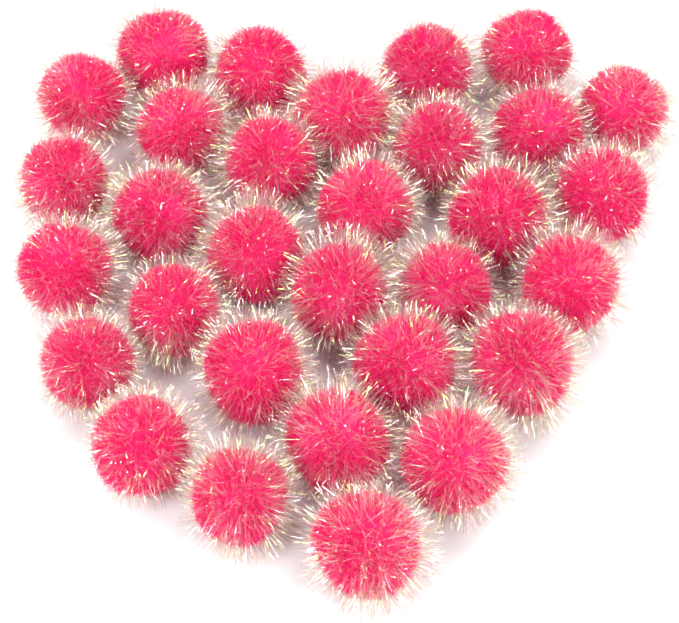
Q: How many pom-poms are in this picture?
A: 31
